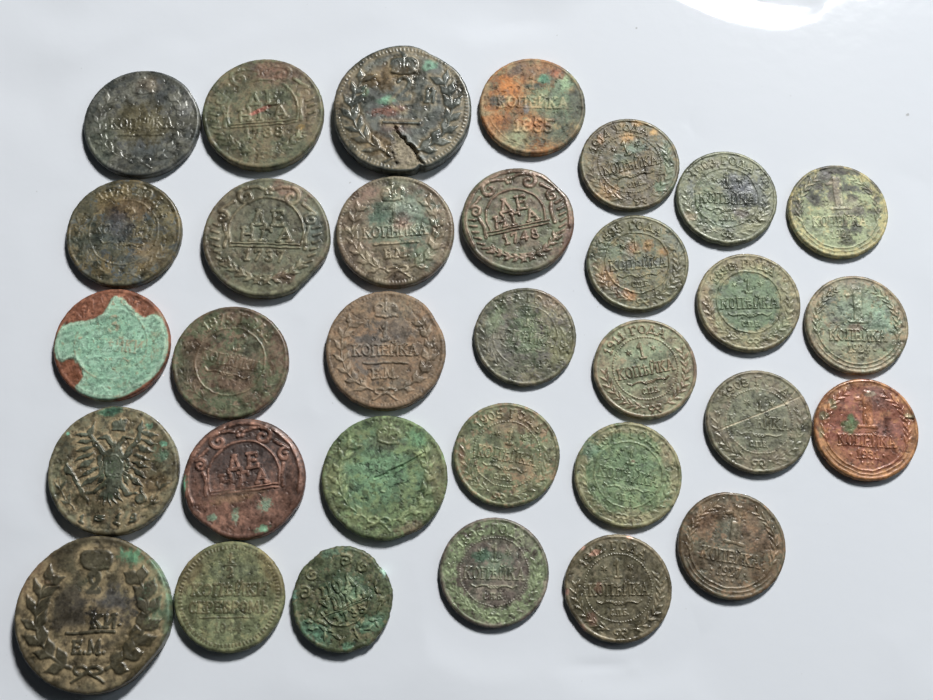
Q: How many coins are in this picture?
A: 32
